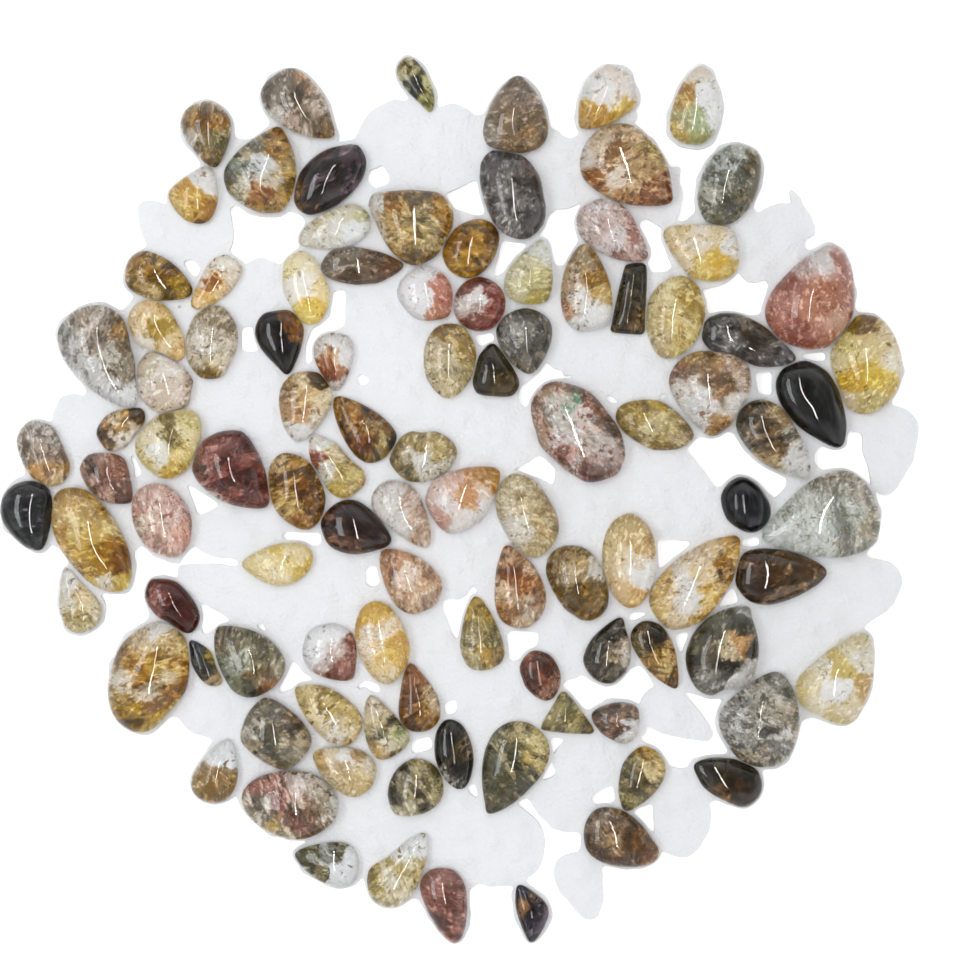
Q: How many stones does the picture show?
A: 103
